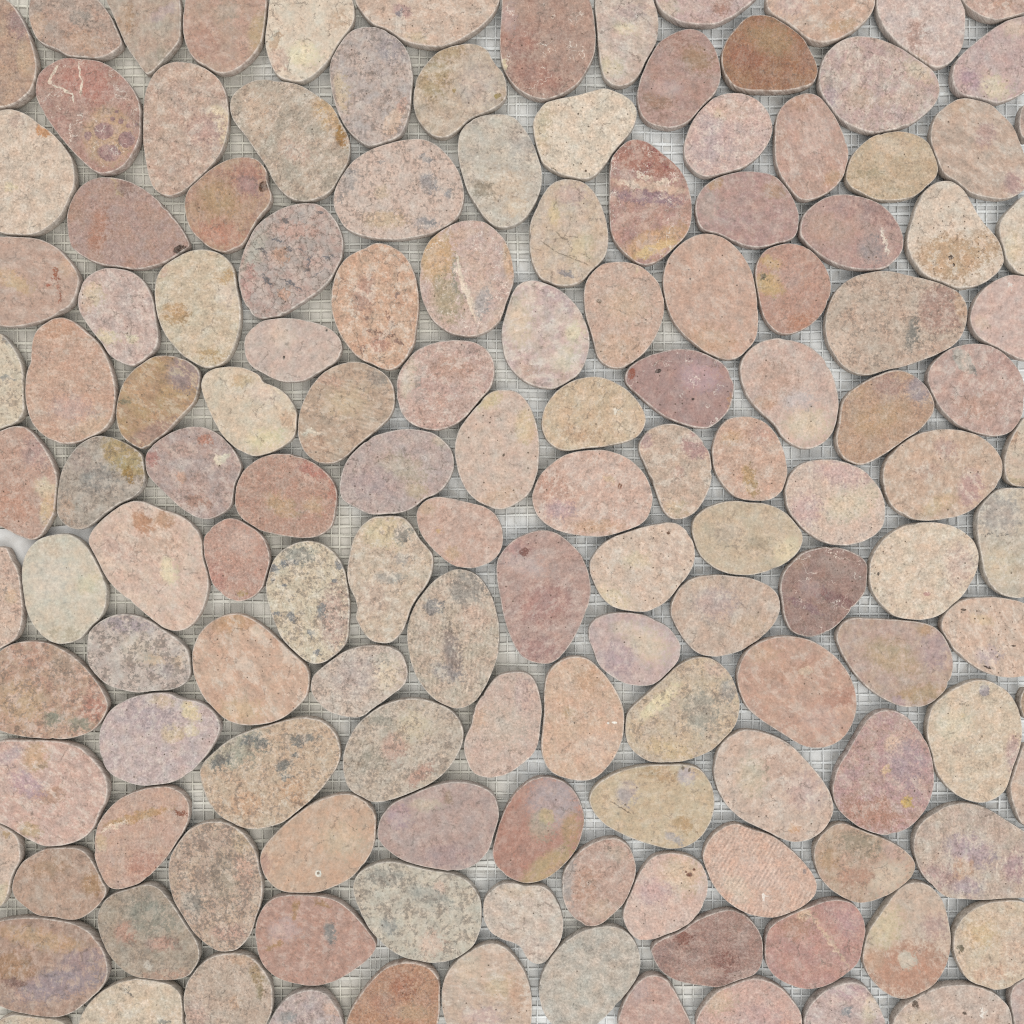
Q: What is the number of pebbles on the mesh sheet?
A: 143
